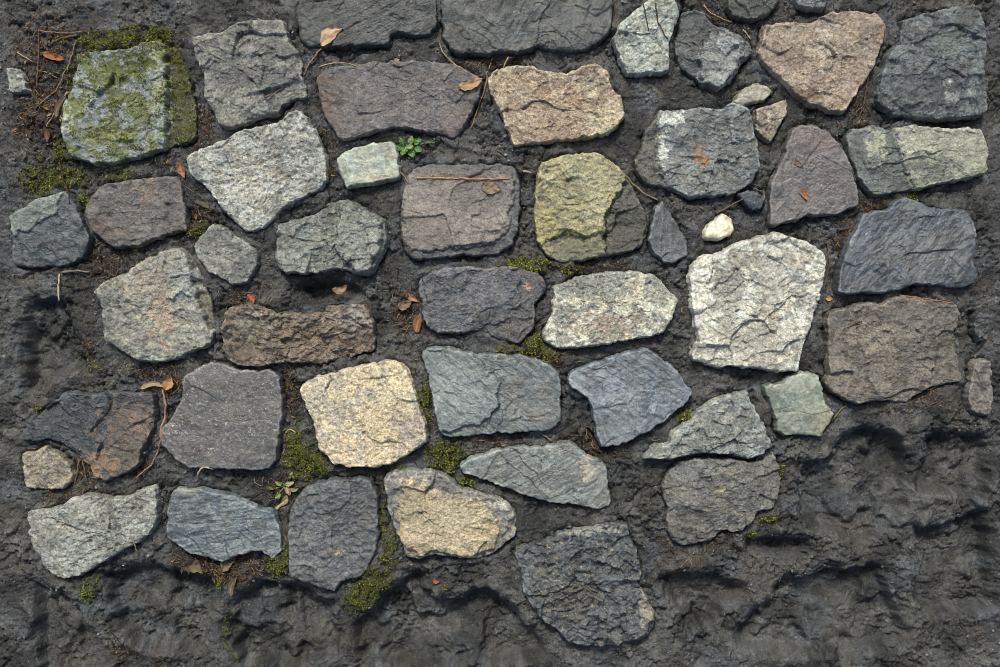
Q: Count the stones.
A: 53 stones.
